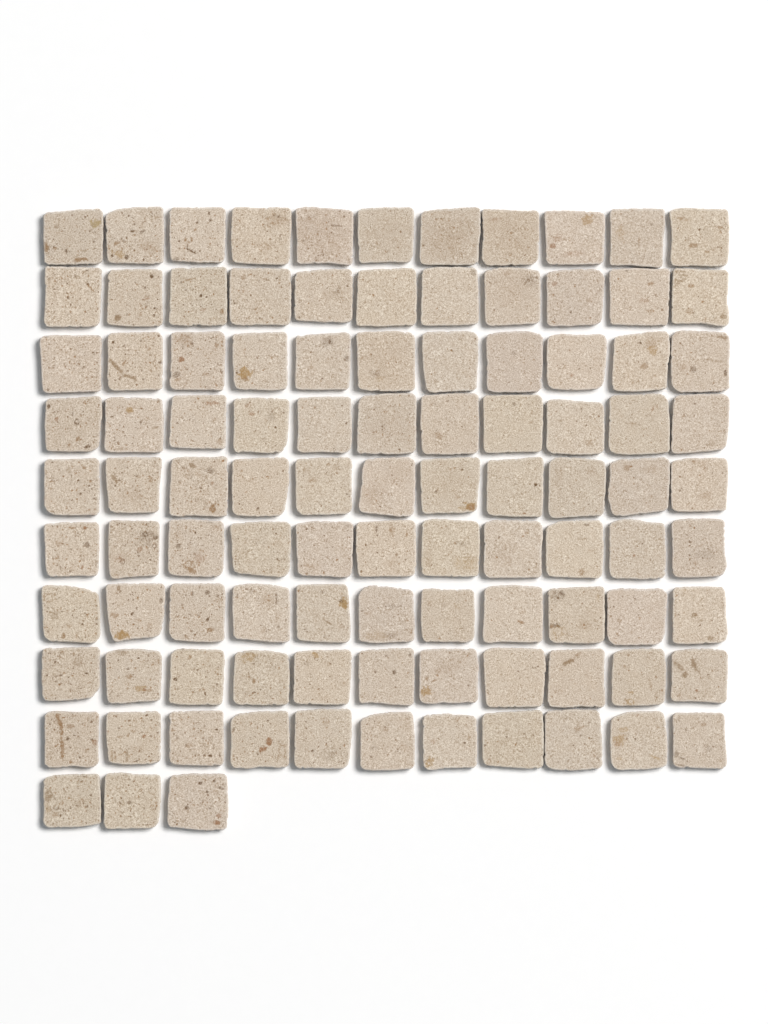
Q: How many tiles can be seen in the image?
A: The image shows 102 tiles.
